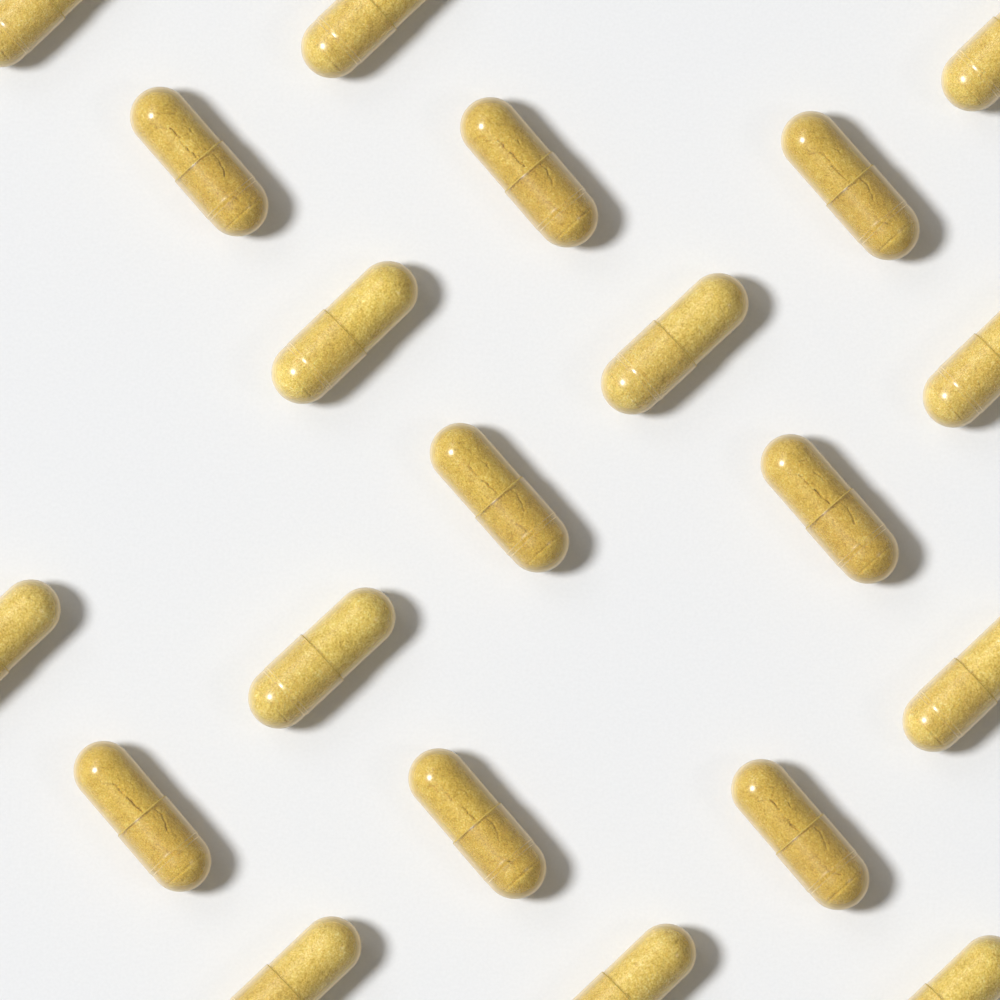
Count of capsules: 20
